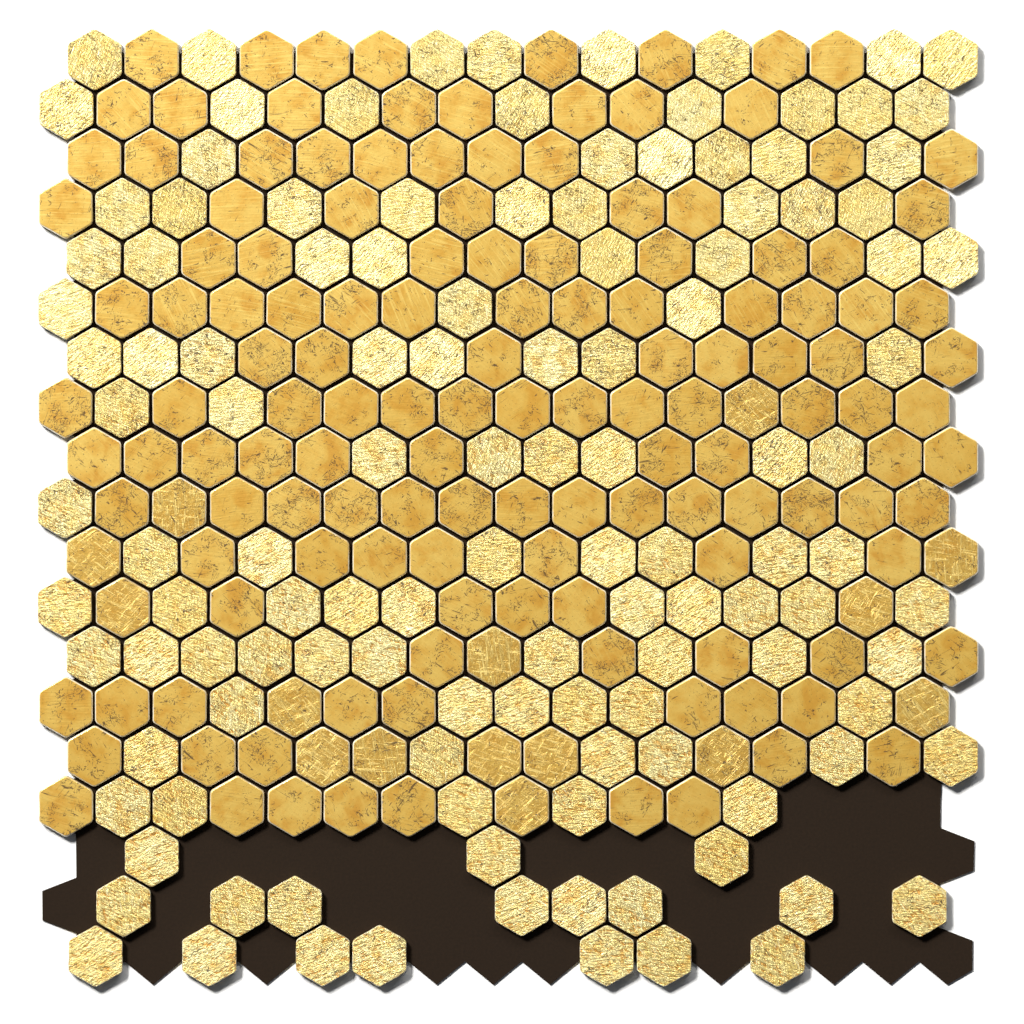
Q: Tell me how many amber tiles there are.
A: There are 150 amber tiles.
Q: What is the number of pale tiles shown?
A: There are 121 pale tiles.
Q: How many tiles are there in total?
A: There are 271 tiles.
